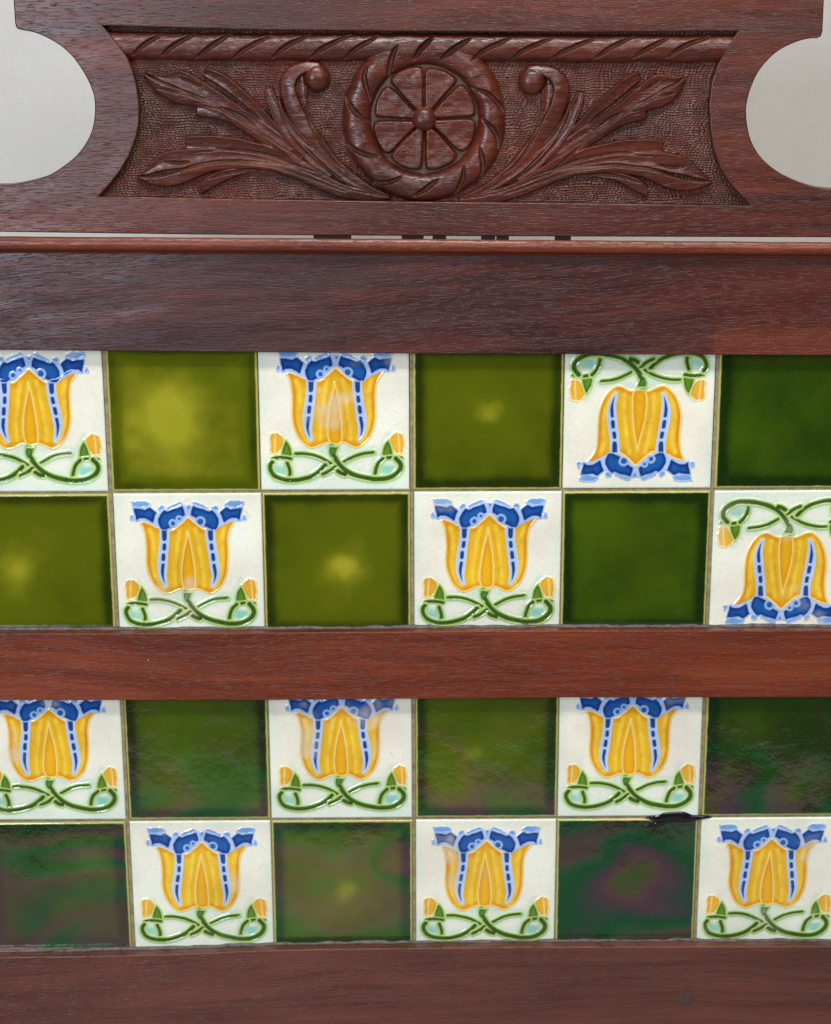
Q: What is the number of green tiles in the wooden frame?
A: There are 12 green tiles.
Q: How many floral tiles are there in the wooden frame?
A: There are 12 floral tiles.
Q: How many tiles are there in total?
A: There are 24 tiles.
